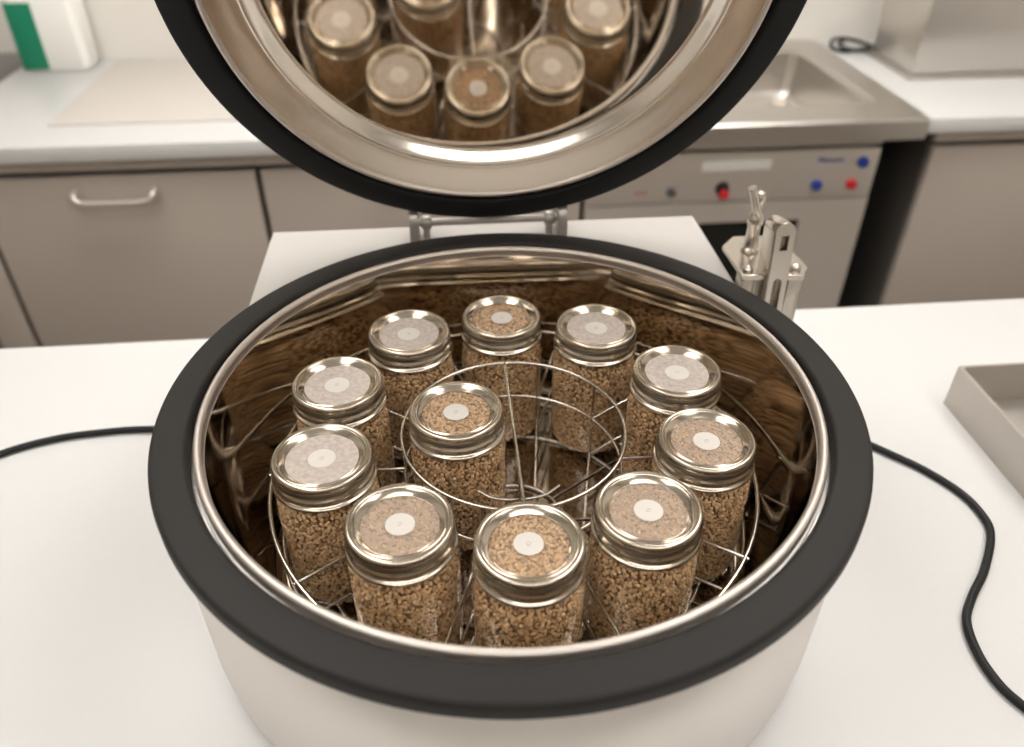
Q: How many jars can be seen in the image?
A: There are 11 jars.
